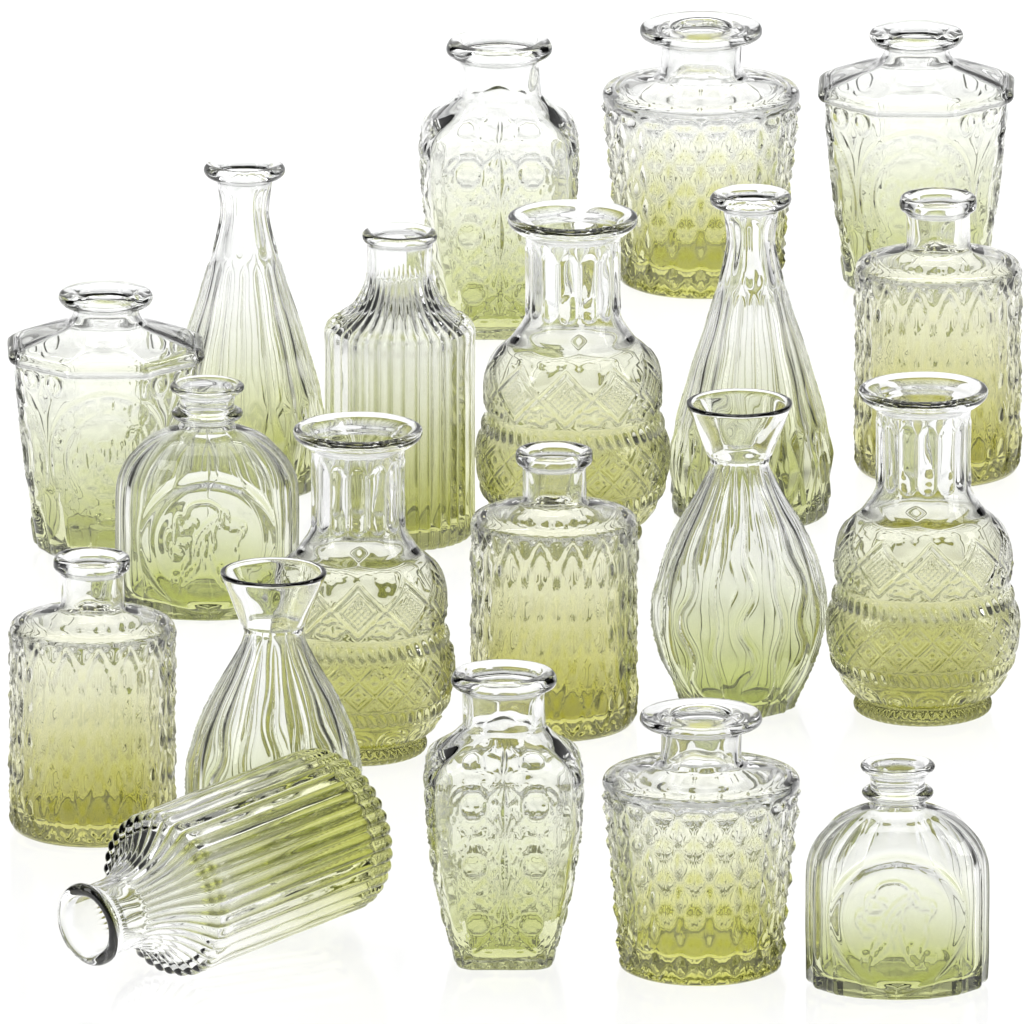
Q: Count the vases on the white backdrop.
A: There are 20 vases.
